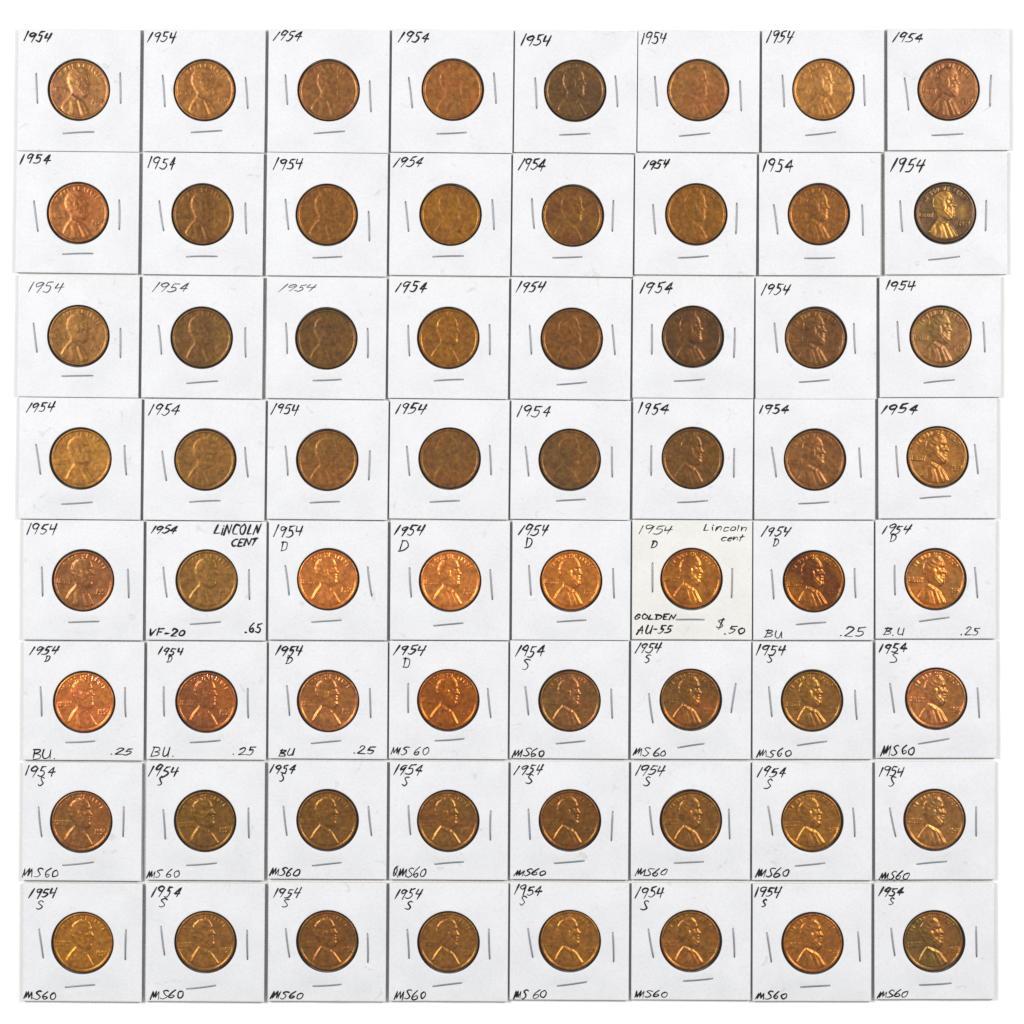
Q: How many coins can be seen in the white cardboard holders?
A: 64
